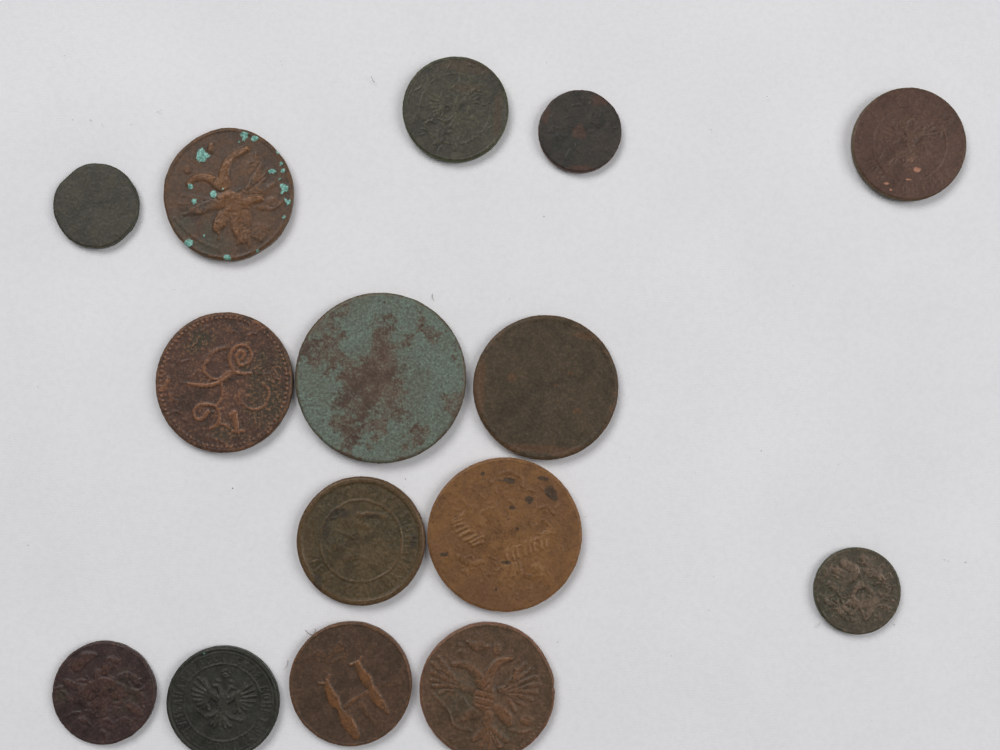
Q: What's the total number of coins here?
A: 15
